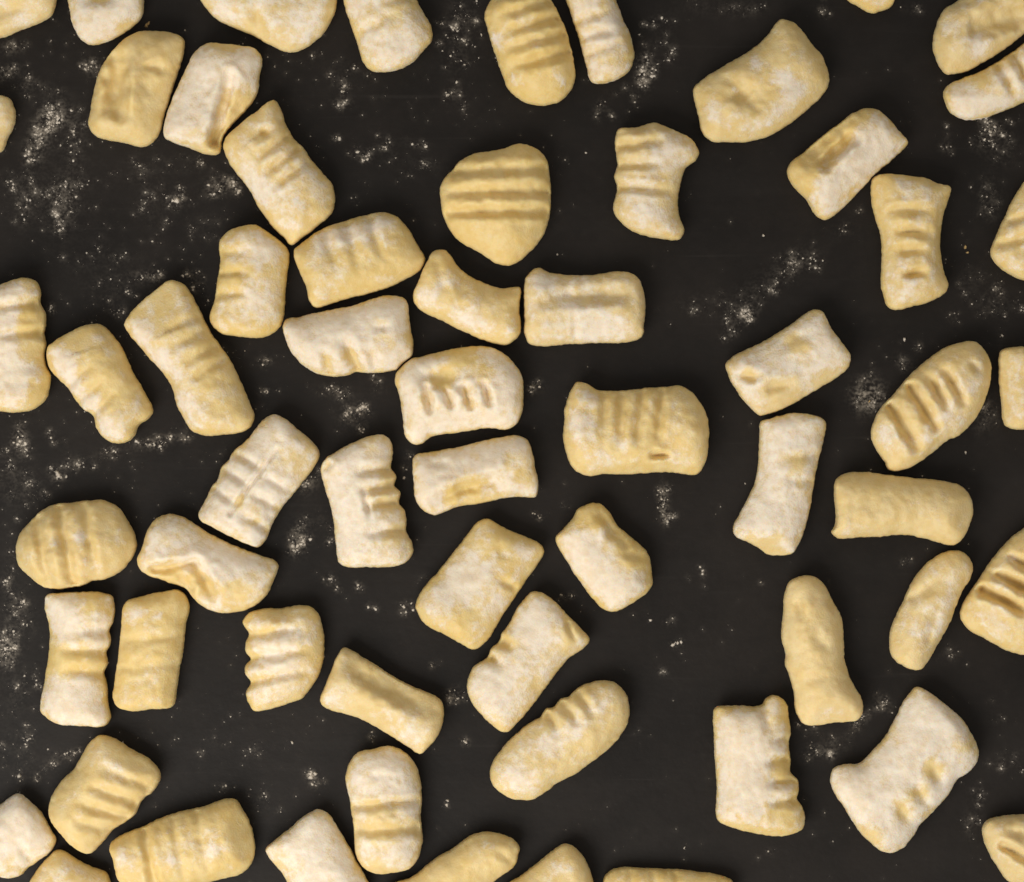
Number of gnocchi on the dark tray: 62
